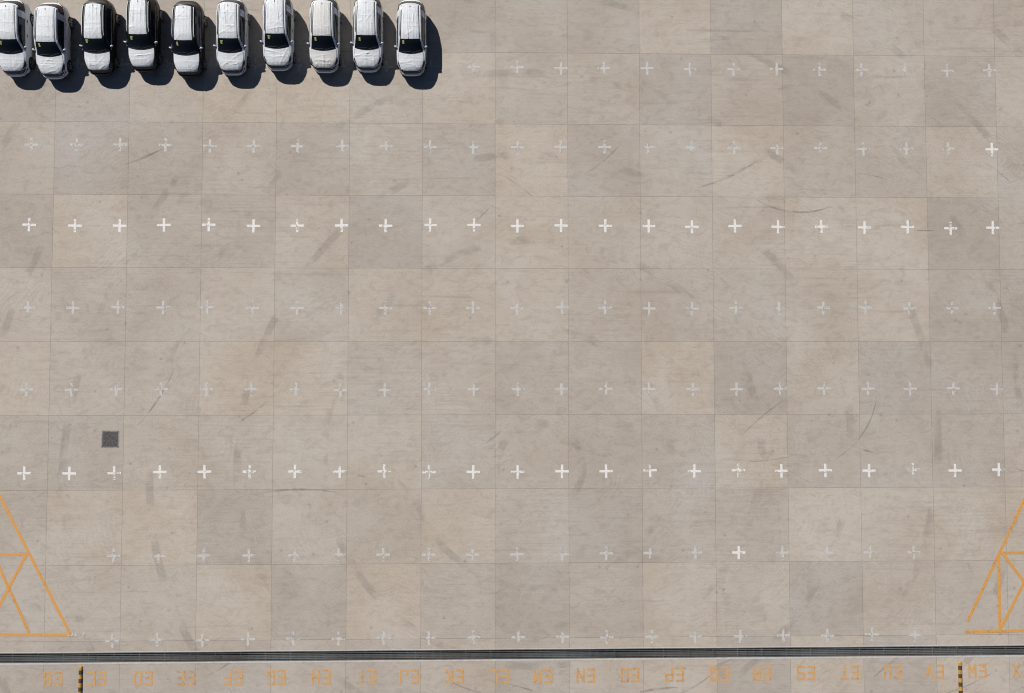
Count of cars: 10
